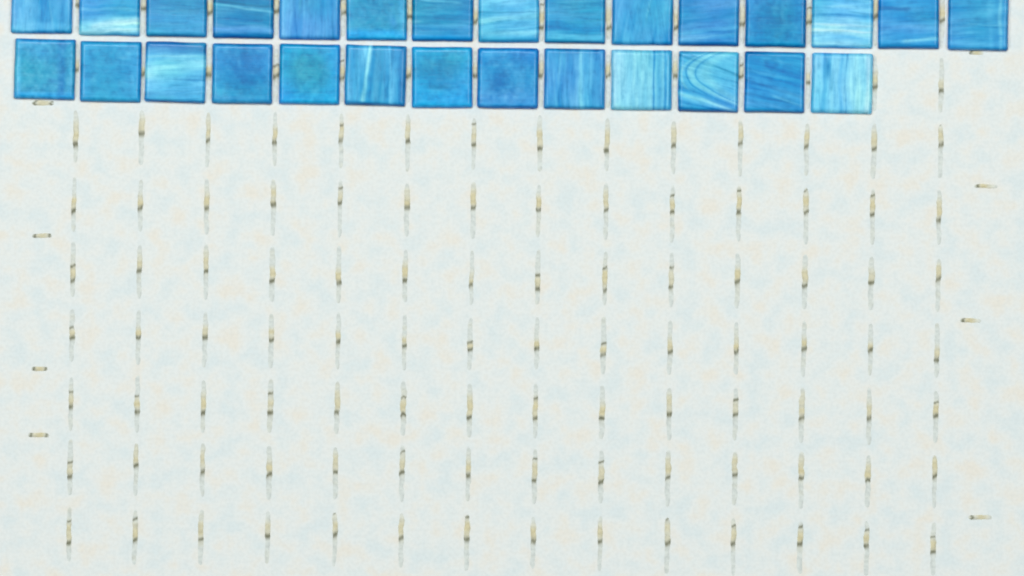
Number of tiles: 28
